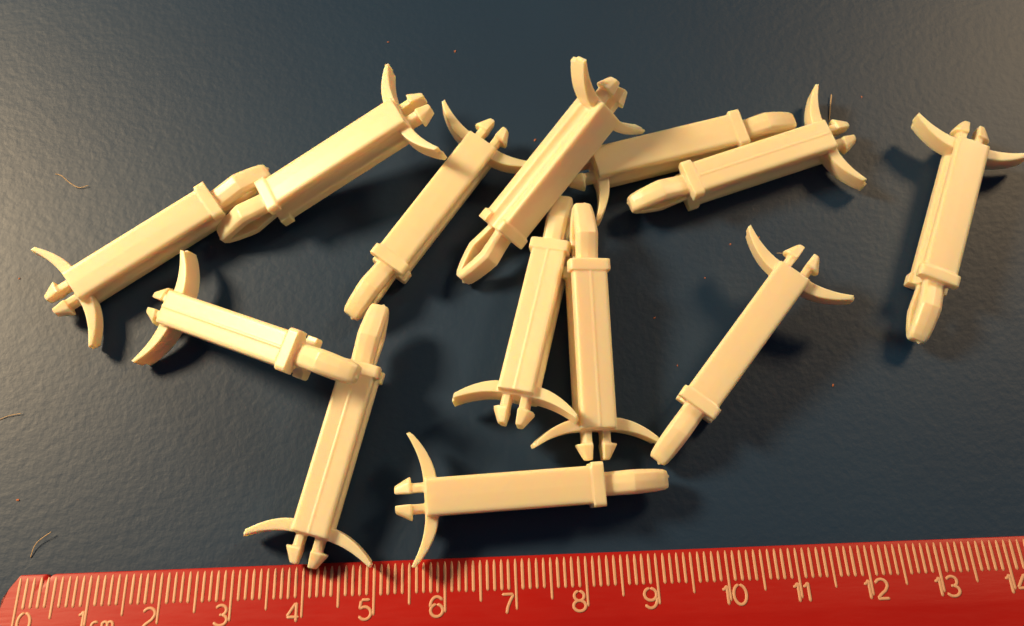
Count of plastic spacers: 13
